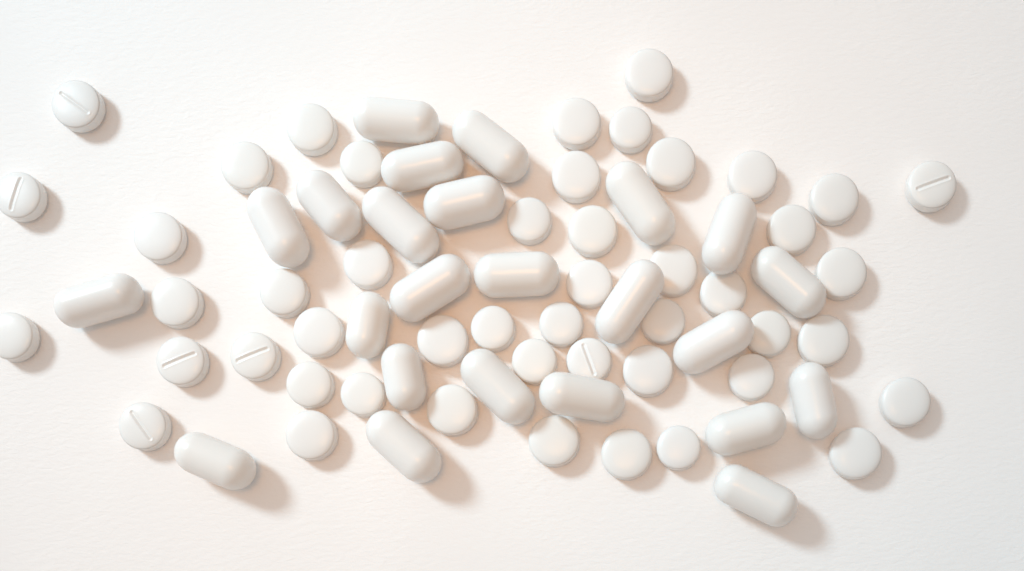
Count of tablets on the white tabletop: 48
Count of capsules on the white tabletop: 24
